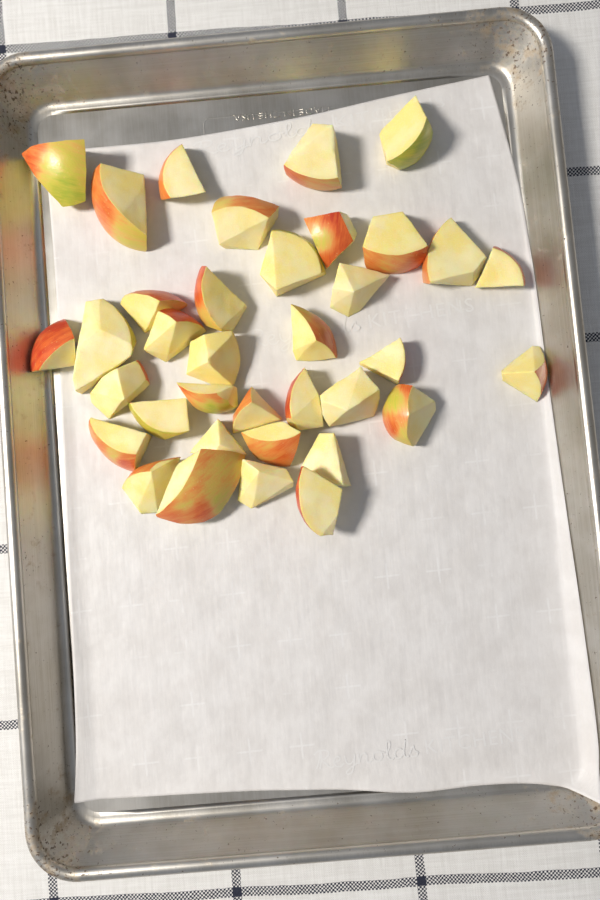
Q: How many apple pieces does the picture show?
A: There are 36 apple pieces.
